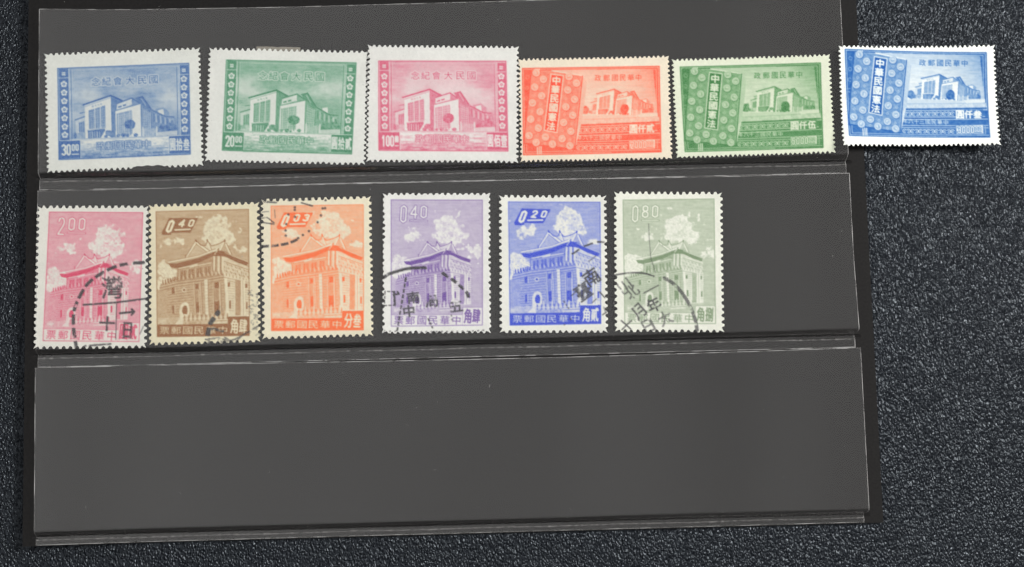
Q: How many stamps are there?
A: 12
